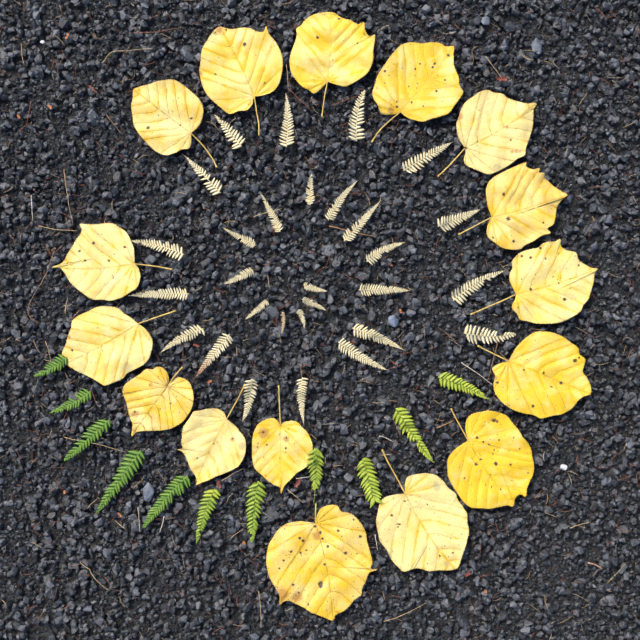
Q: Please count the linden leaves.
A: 16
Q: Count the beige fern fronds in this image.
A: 29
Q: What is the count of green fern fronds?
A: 11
